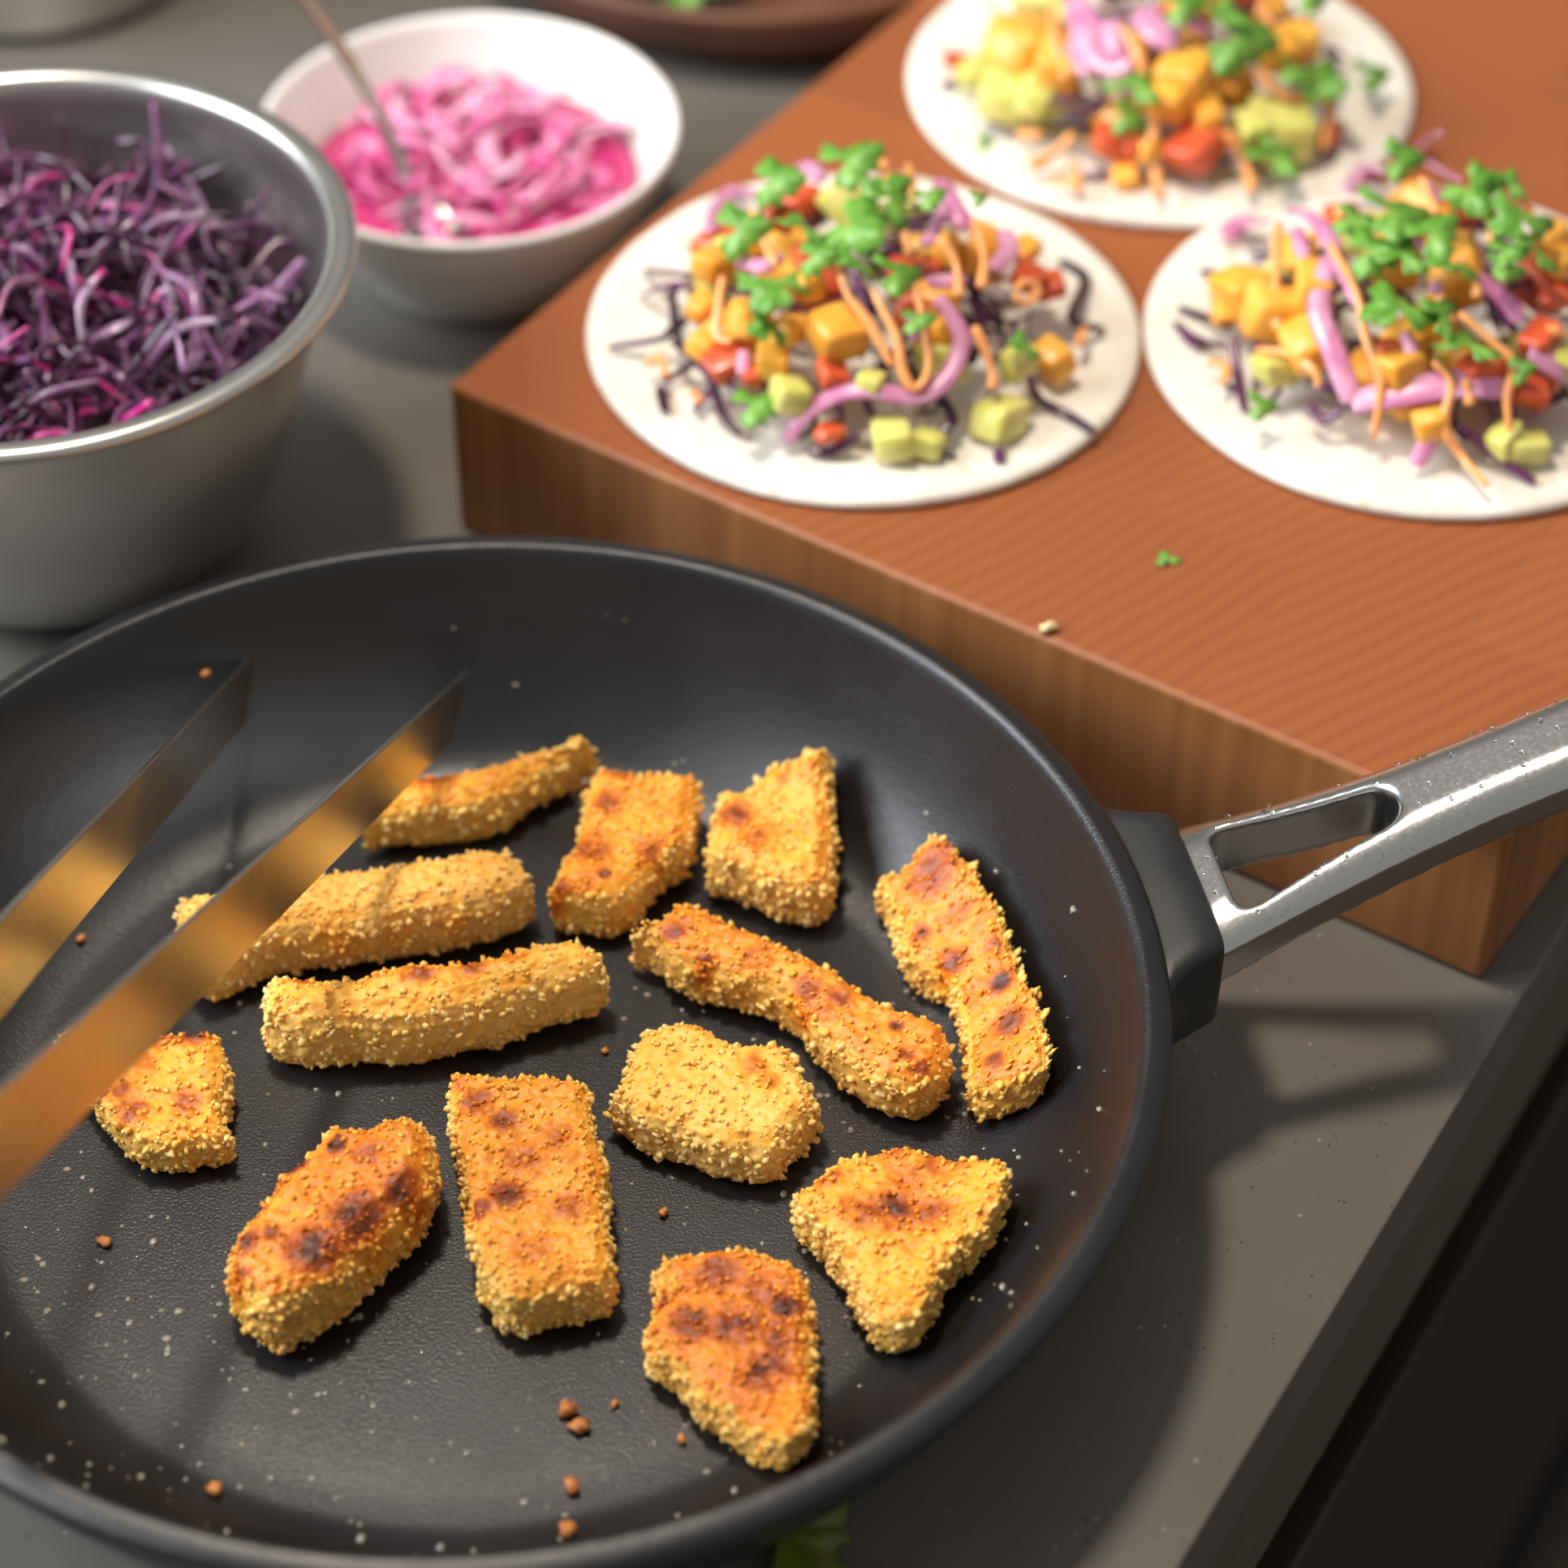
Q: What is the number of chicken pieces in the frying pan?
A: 13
